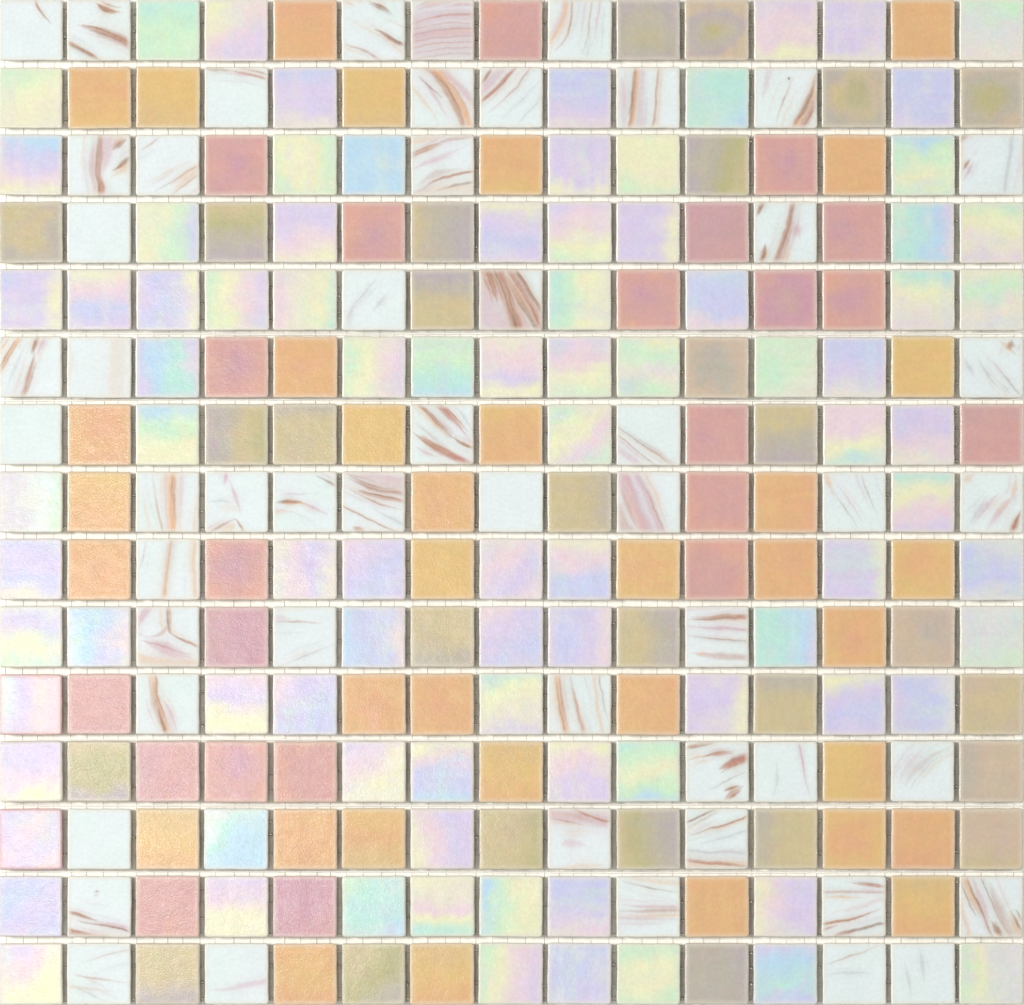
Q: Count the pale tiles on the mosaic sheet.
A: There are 140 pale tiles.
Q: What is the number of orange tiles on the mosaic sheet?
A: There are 35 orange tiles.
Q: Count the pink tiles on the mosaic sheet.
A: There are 22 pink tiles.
